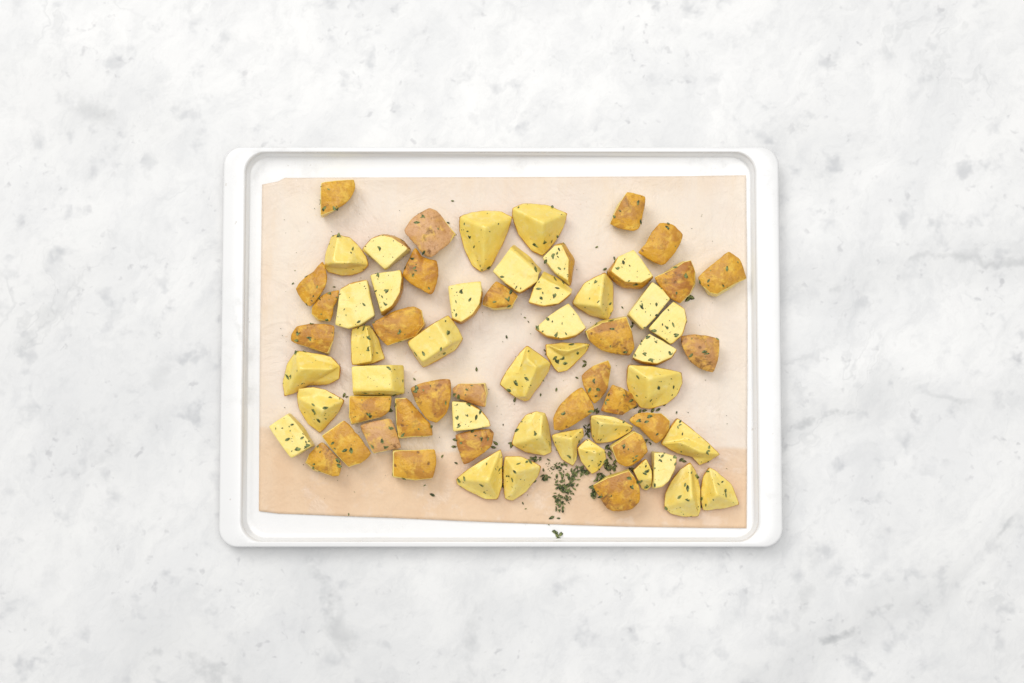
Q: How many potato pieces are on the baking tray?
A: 66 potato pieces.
